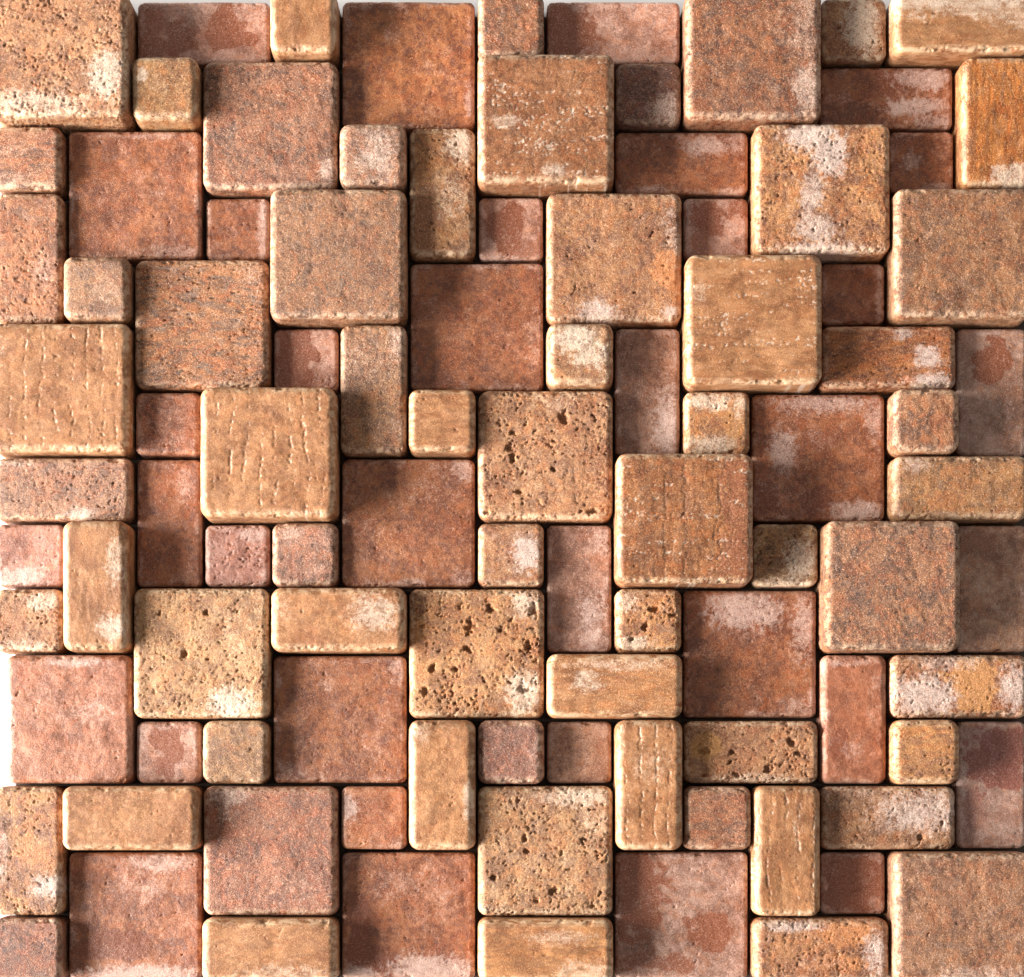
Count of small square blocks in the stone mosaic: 35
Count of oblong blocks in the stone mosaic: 33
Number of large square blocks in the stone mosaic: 31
